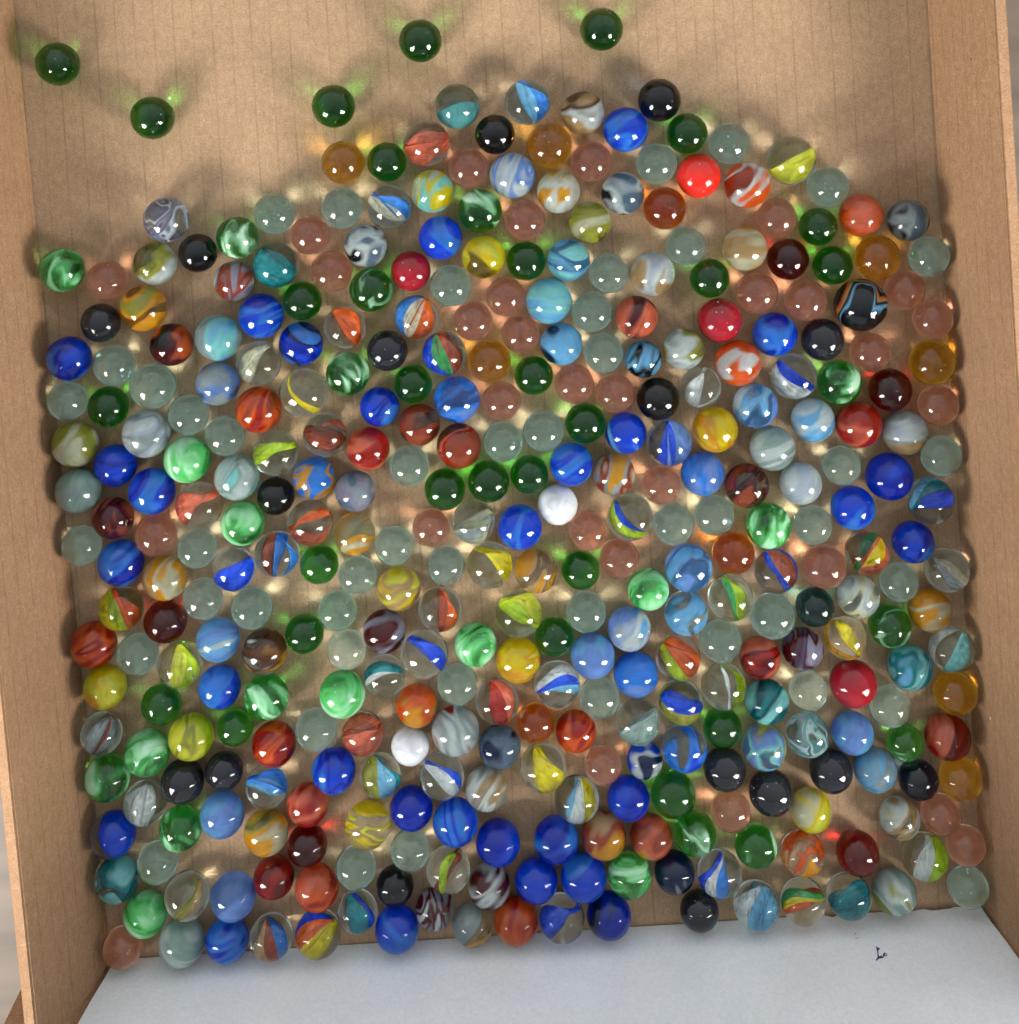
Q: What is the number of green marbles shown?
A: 49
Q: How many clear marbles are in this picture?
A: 47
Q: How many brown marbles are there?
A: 30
